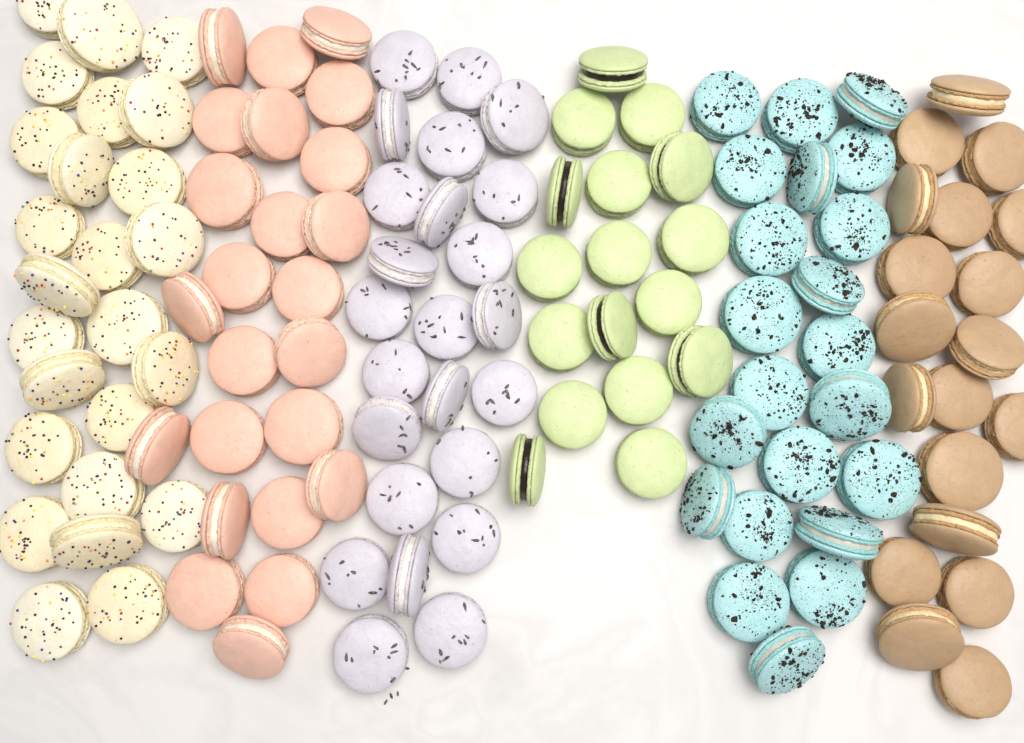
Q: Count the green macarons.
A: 17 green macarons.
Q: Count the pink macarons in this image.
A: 24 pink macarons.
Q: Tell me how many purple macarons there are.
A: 24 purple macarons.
